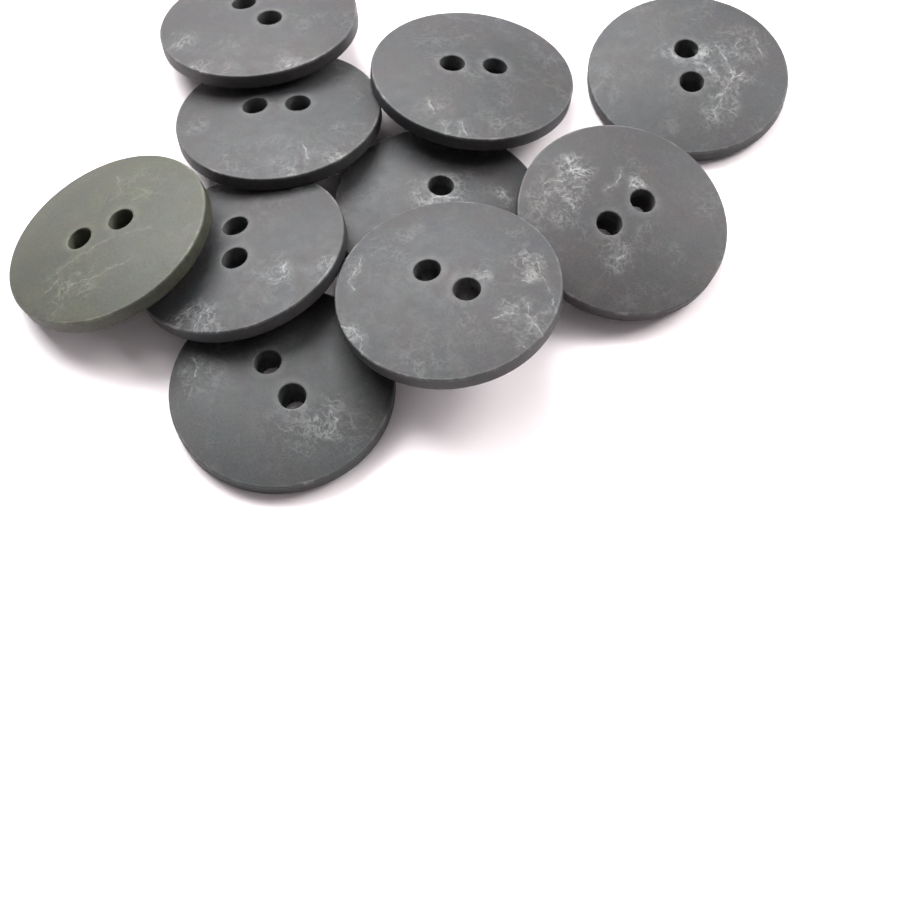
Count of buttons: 10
